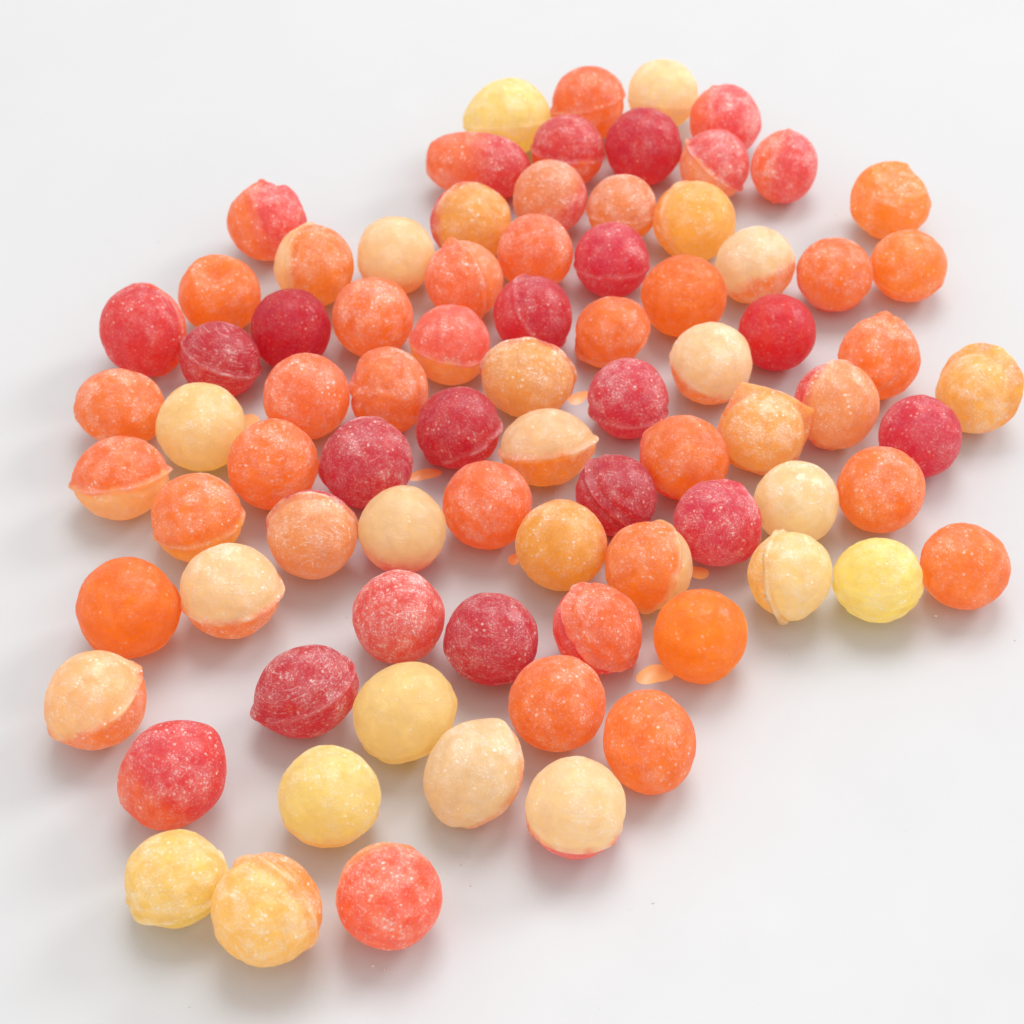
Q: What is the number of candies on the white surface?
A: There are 82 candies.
